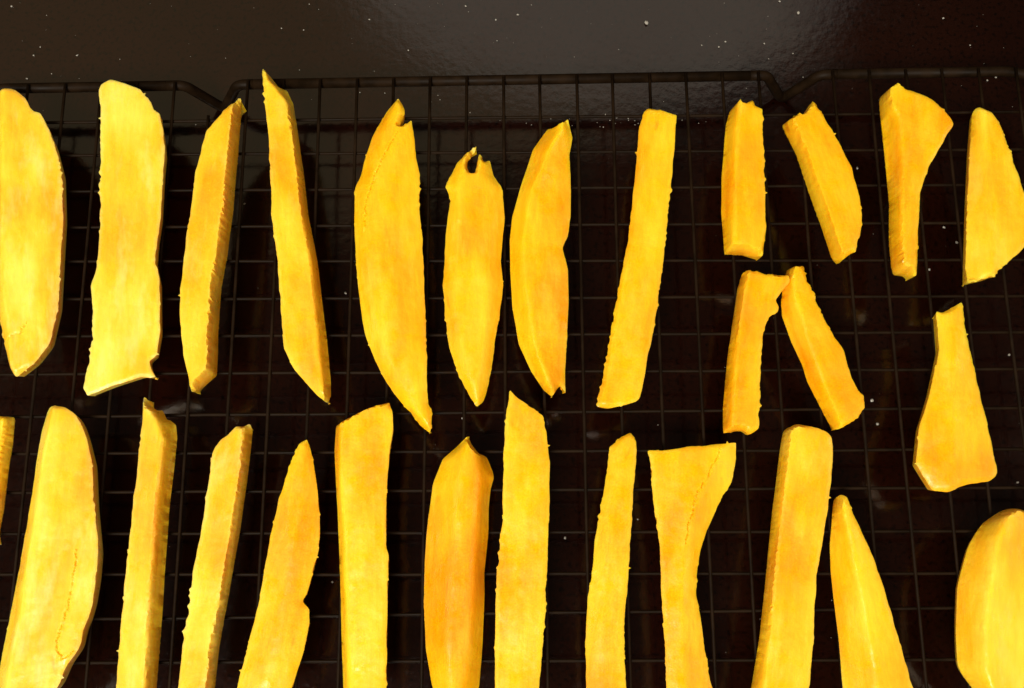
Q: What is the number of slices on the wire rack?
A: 28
